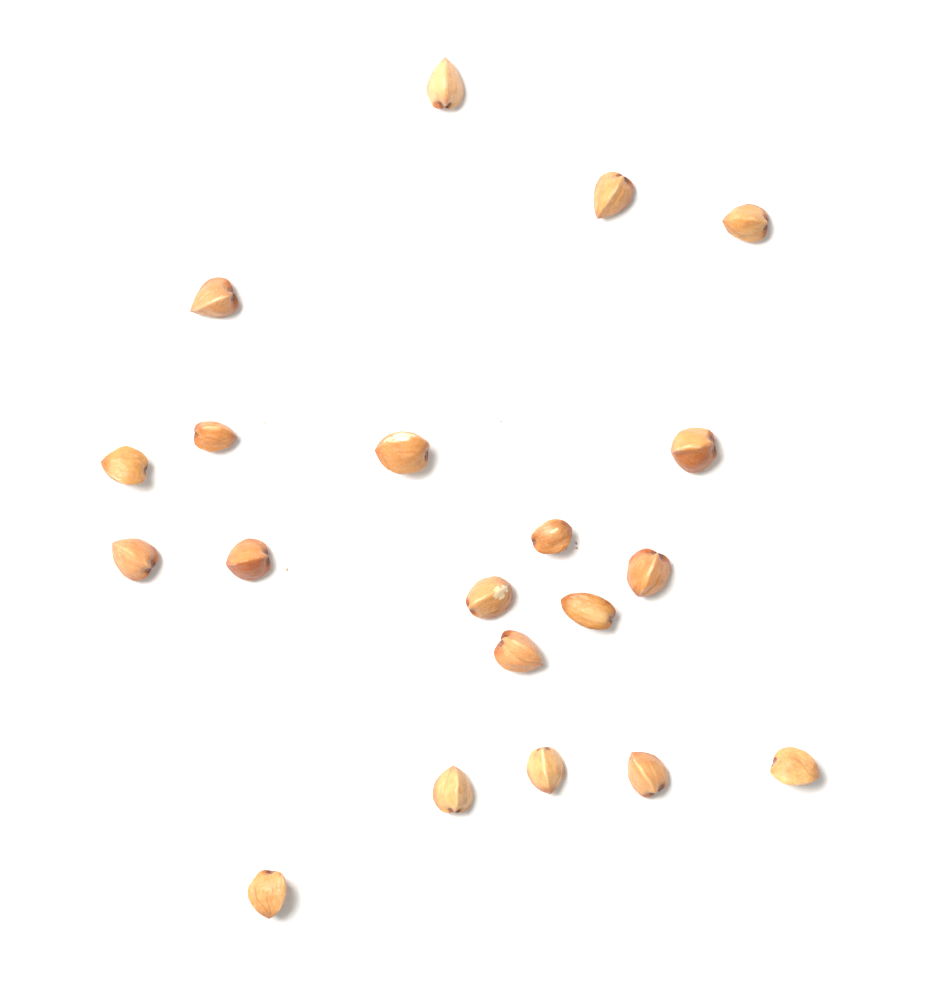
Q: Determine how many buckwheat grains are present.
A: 20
